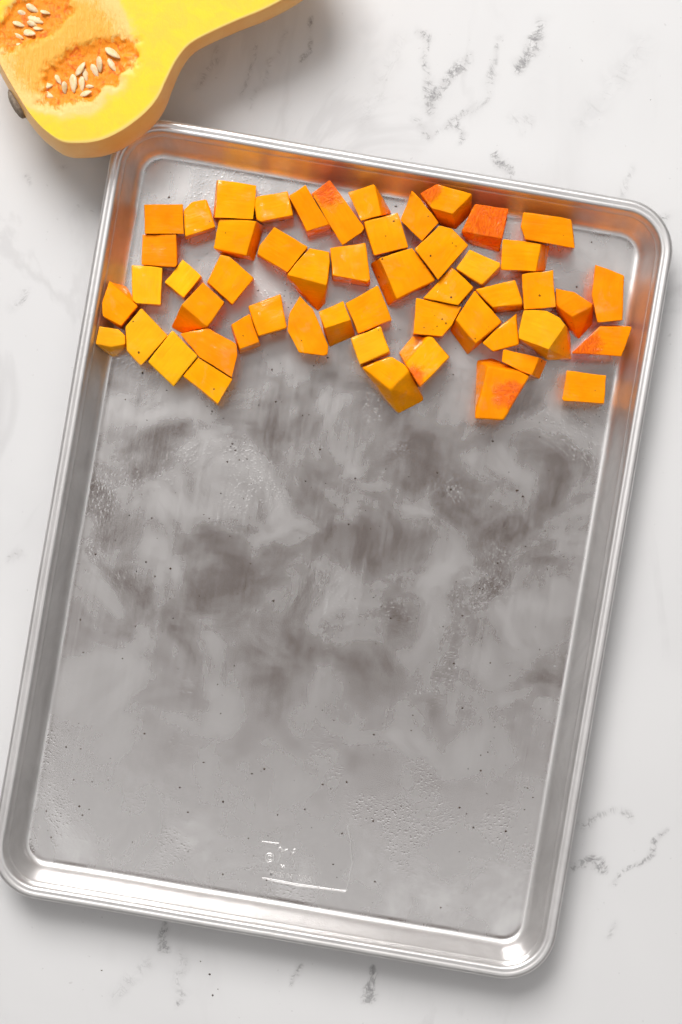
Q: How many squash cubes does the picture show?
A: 52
